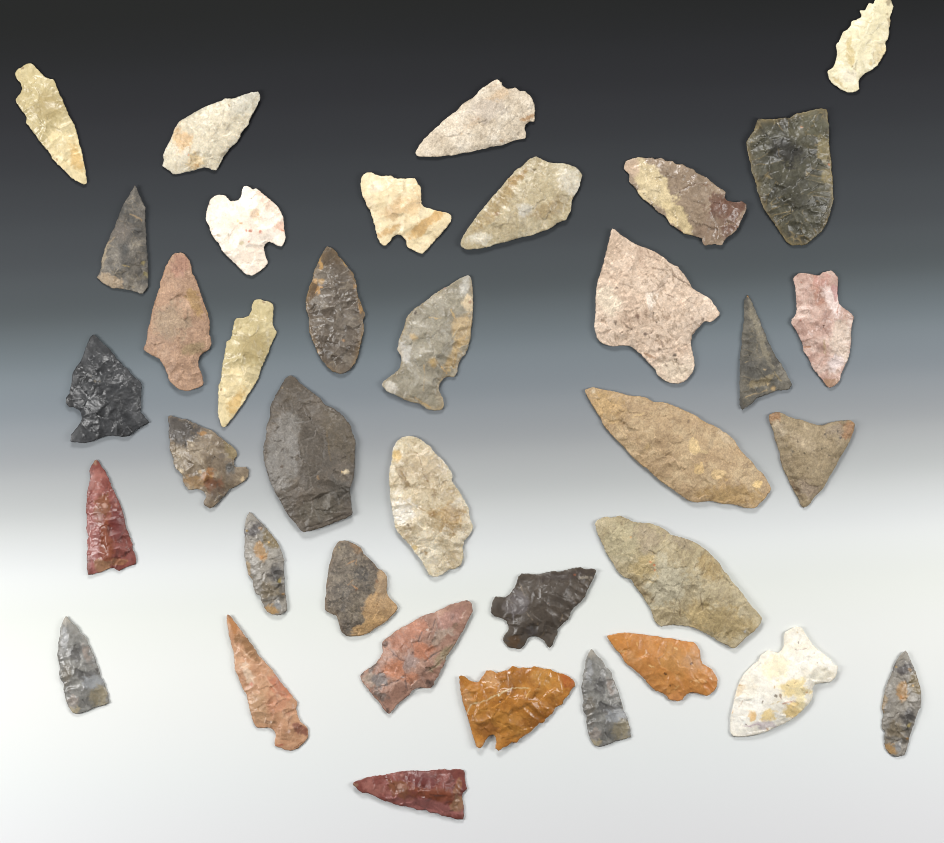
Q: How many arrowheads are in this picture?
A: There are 37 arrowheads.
